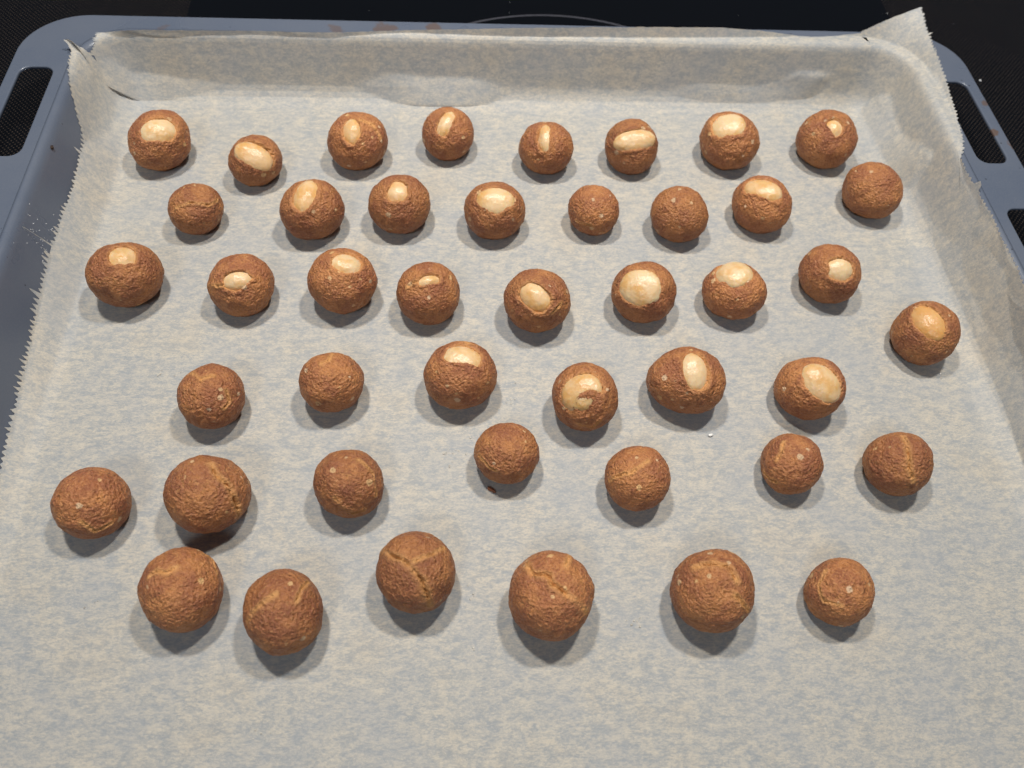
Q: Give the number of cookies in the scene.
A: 44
